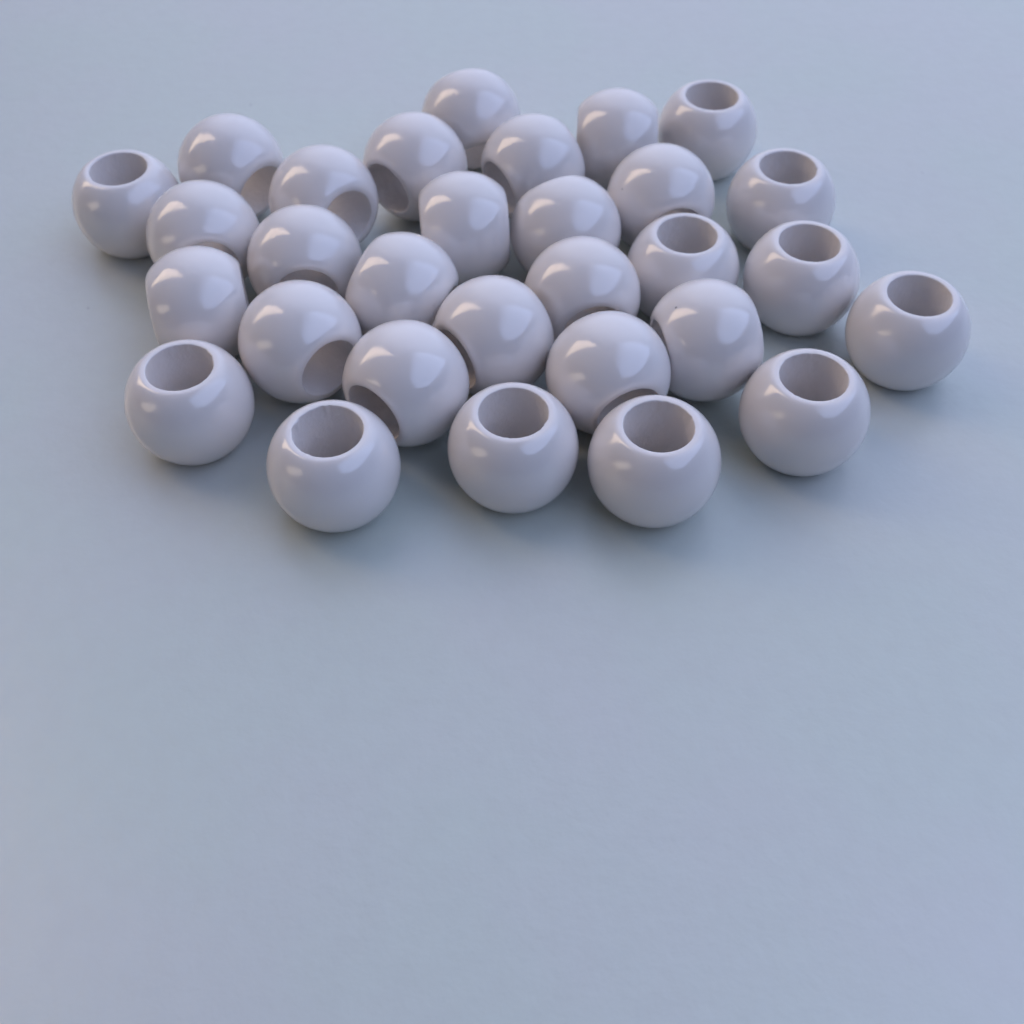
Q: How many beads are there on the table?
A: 30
